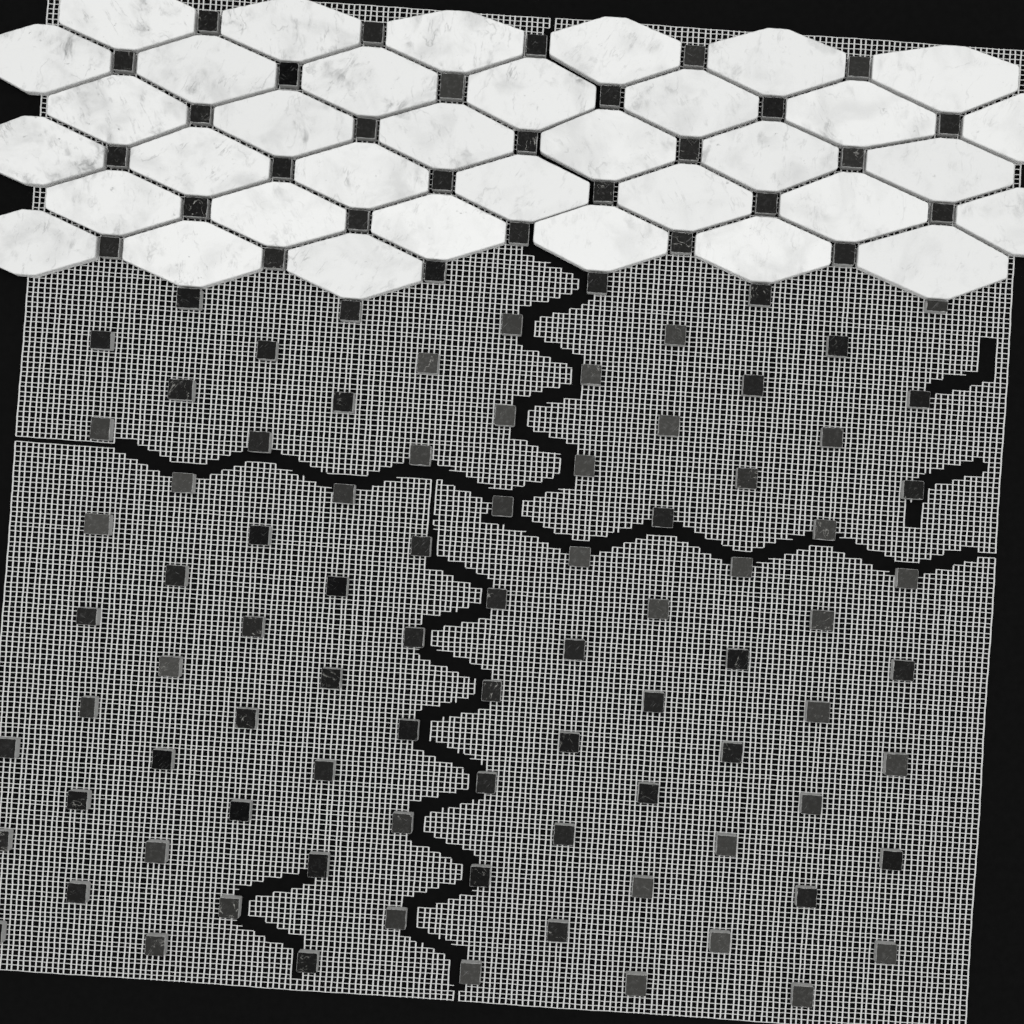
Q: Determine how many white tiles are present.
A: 35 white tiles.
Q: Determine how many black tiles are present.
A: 118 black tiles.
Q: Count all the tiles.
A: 153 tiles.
